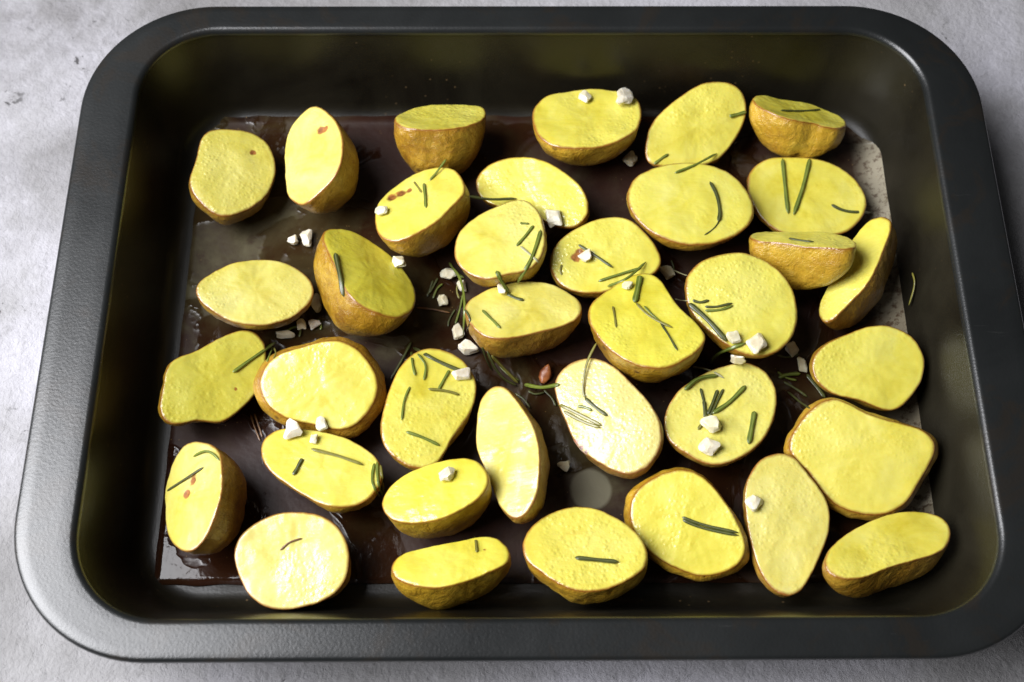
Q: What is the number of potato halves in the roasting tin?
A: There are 36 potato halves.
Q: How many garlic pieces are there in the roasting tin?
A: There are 35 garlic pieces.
